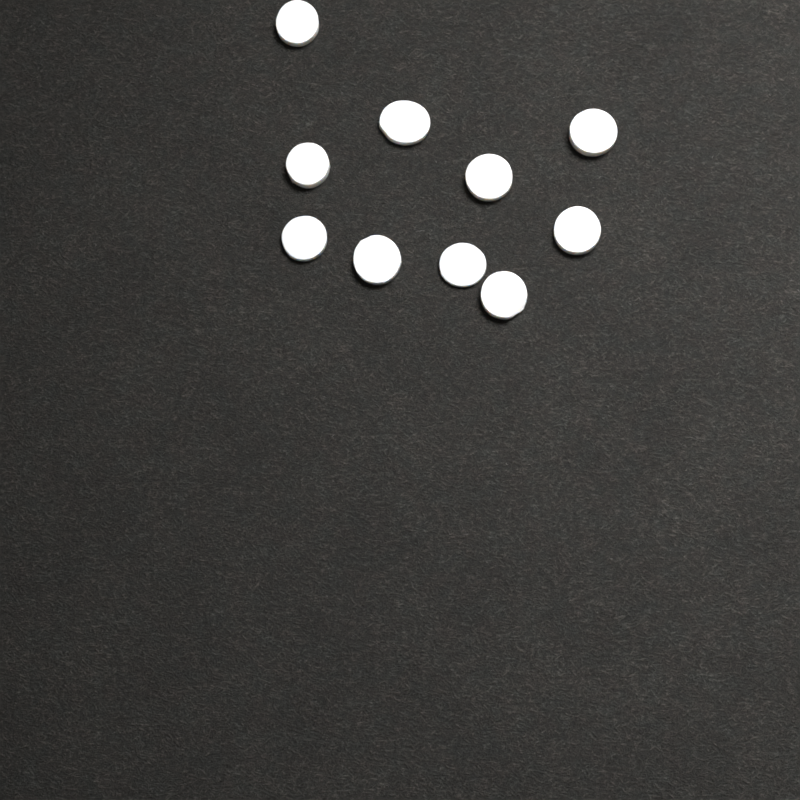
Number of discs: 10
